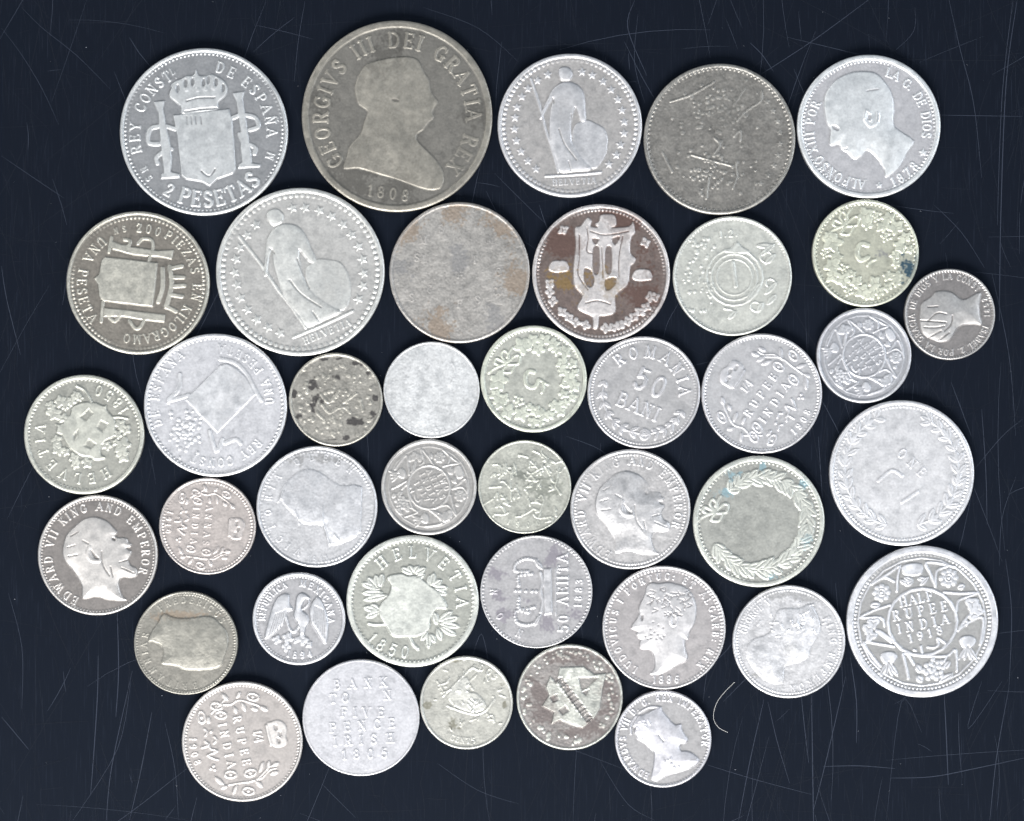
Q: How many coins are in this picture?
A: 40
